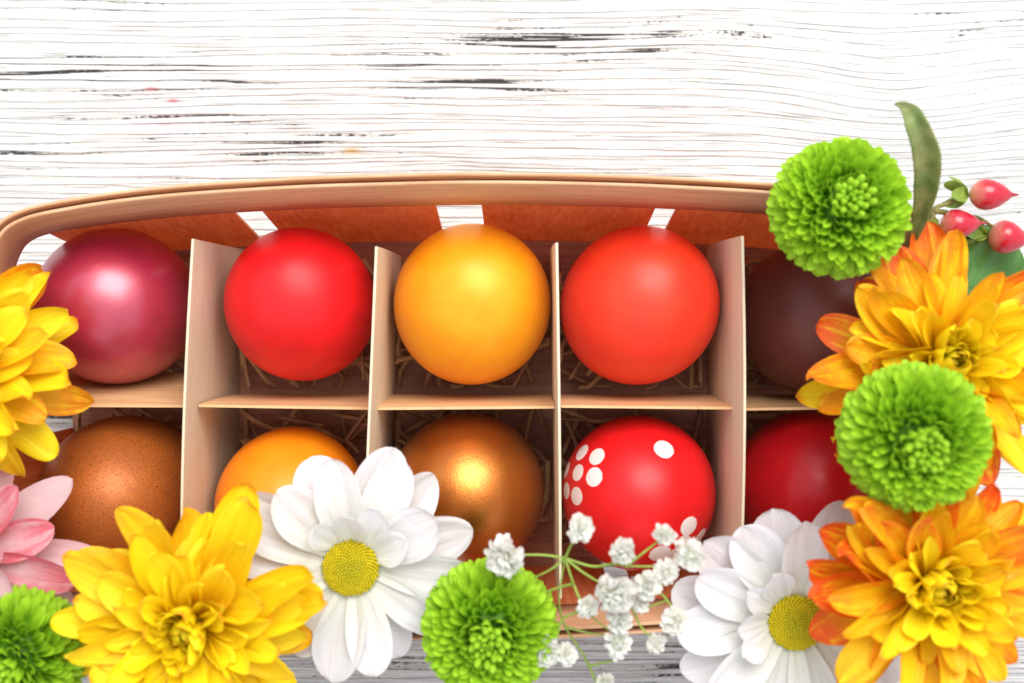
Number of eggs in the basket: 10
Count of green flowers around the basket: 4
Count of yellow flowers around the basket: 4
